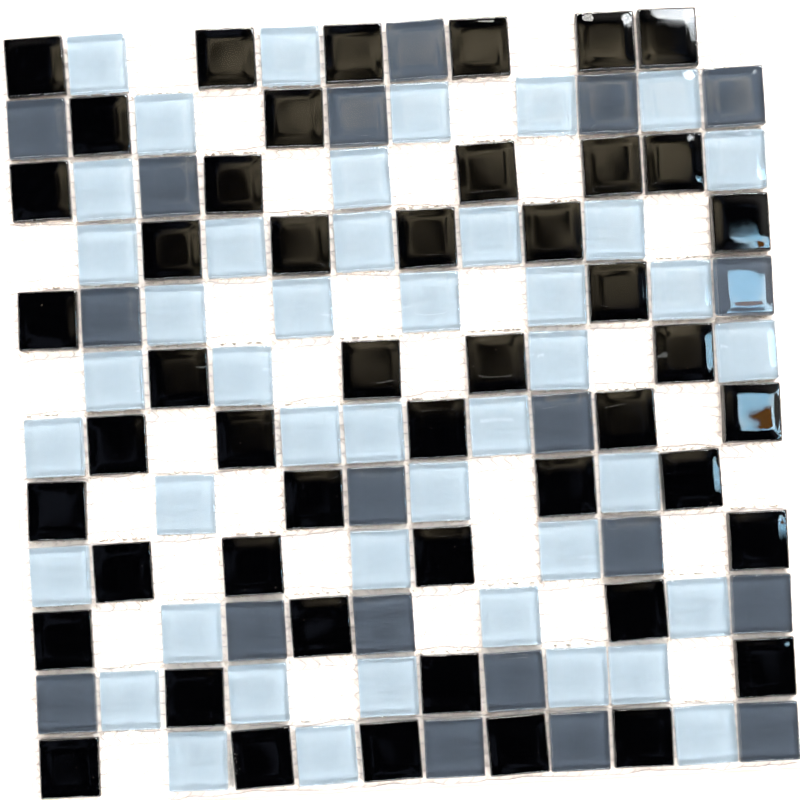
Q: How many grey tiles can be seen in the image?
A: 19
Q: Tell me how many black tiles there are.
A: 48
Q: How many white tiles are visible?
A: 44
